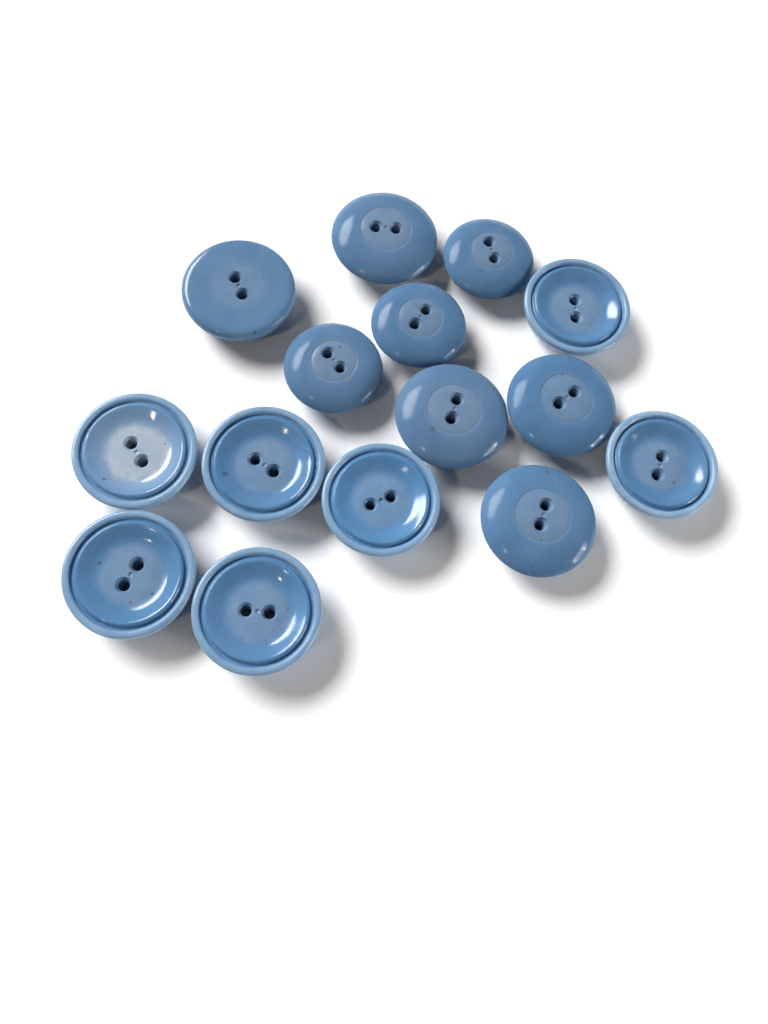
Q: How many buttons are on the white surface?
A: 15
